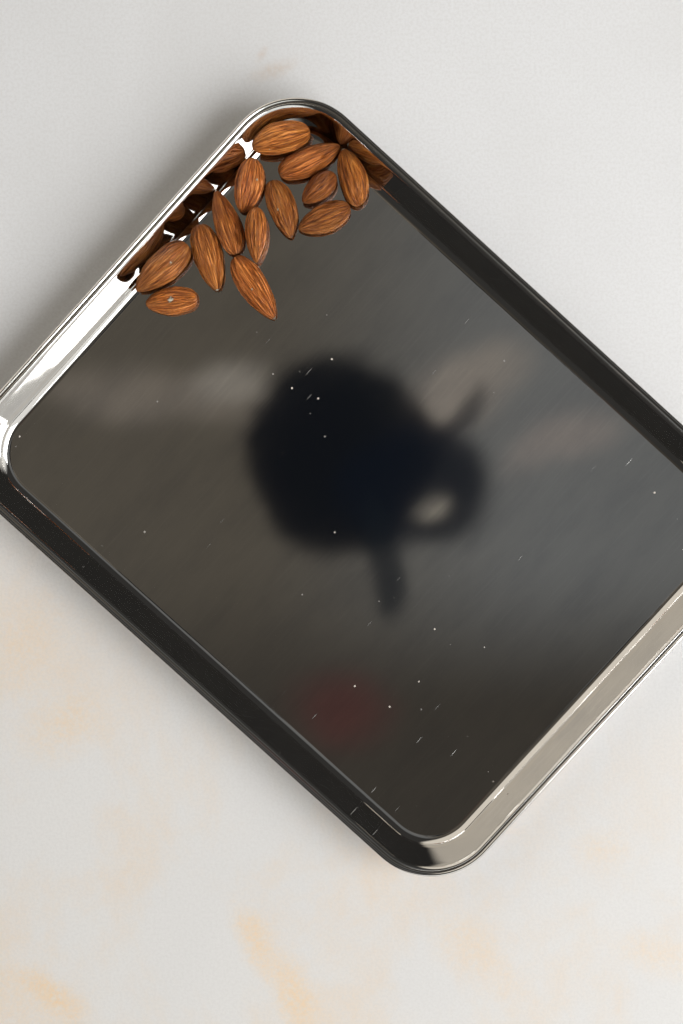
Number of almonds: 13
